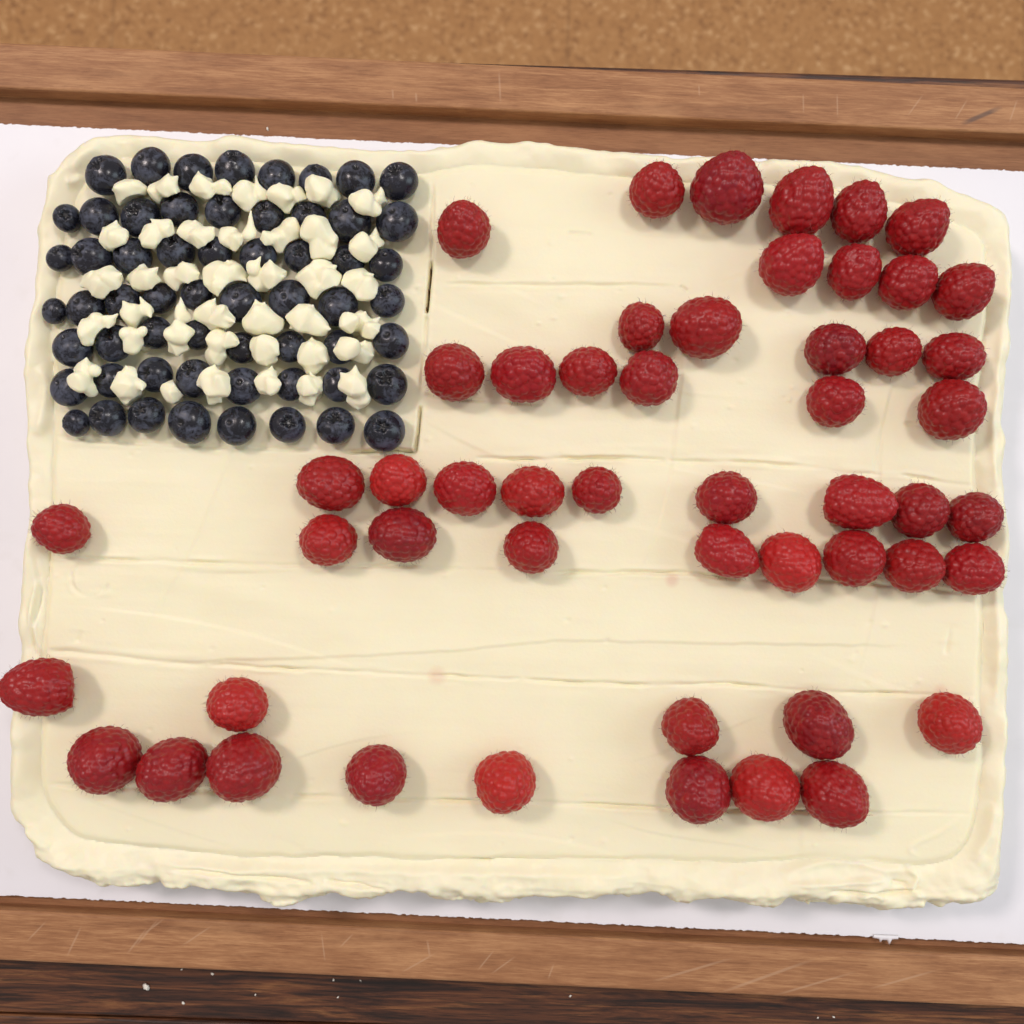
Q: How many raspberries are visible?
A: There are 52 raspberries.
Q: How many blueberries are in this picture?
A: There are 59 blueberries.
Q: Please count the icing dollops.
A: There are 40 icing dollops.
